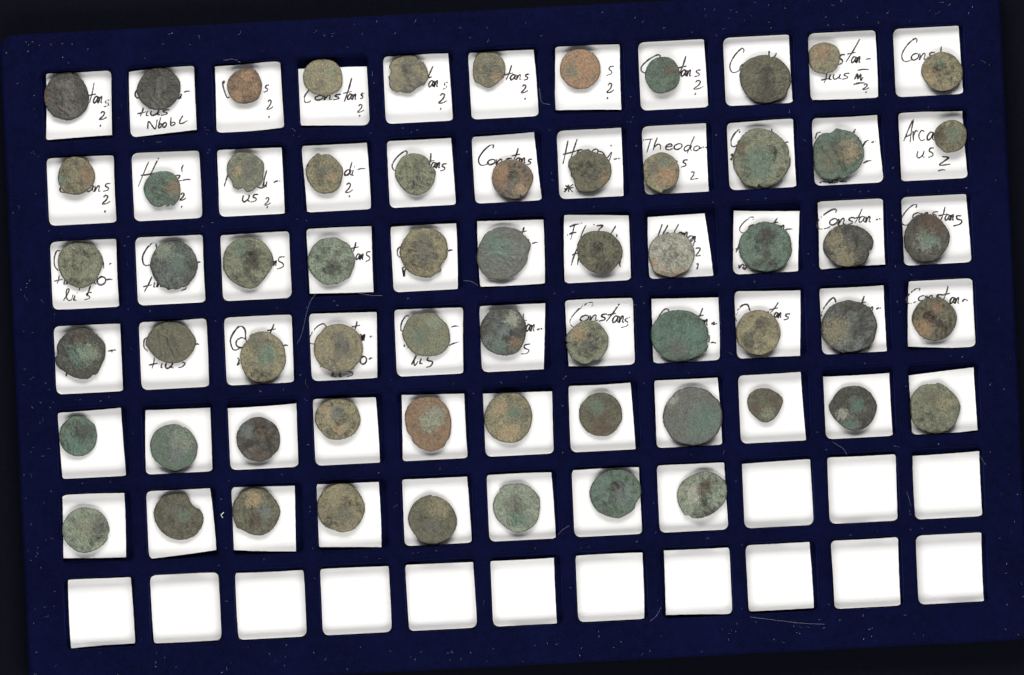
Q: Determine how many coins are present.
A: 63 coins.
